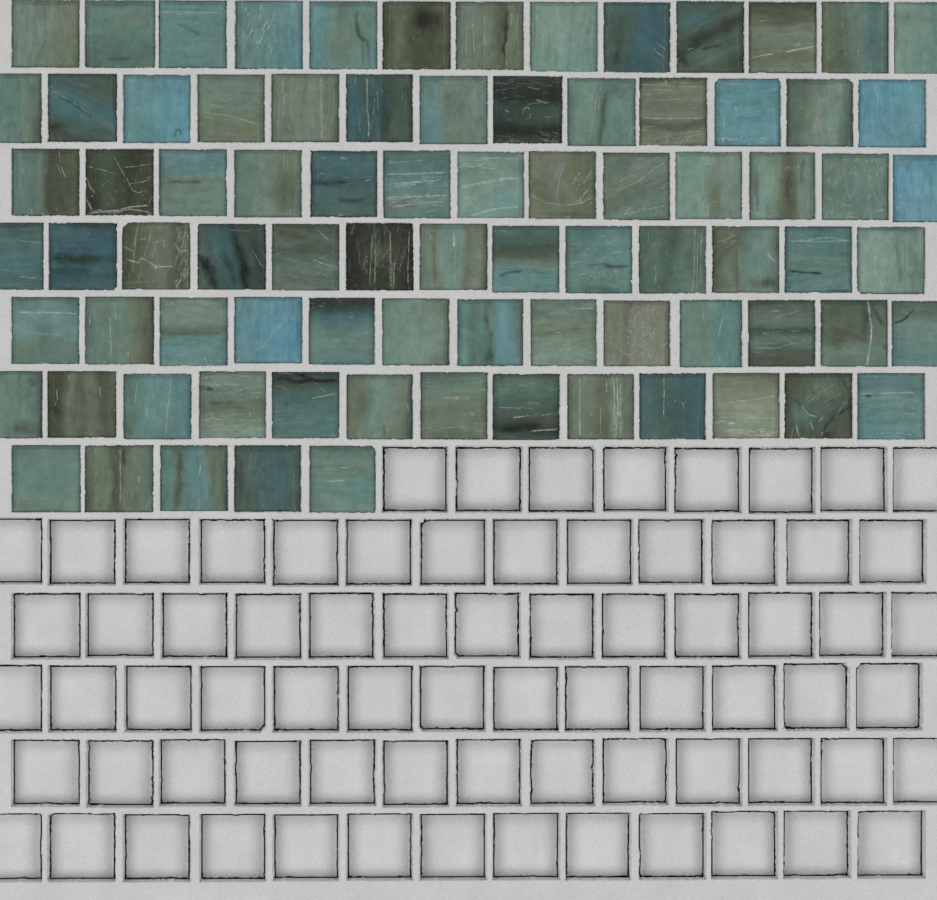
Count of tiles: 83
